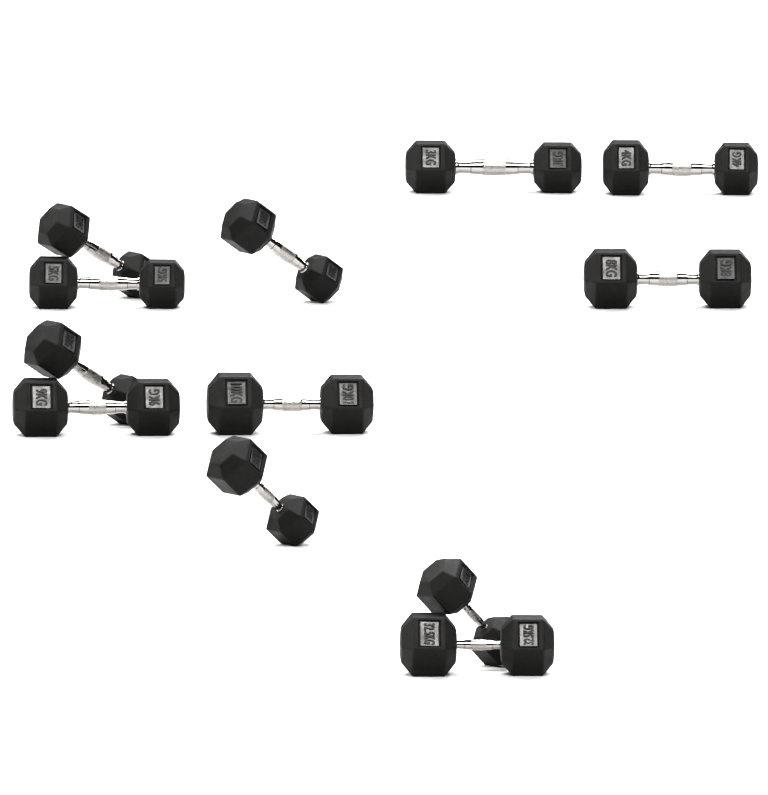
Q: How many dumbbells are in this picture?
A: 12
